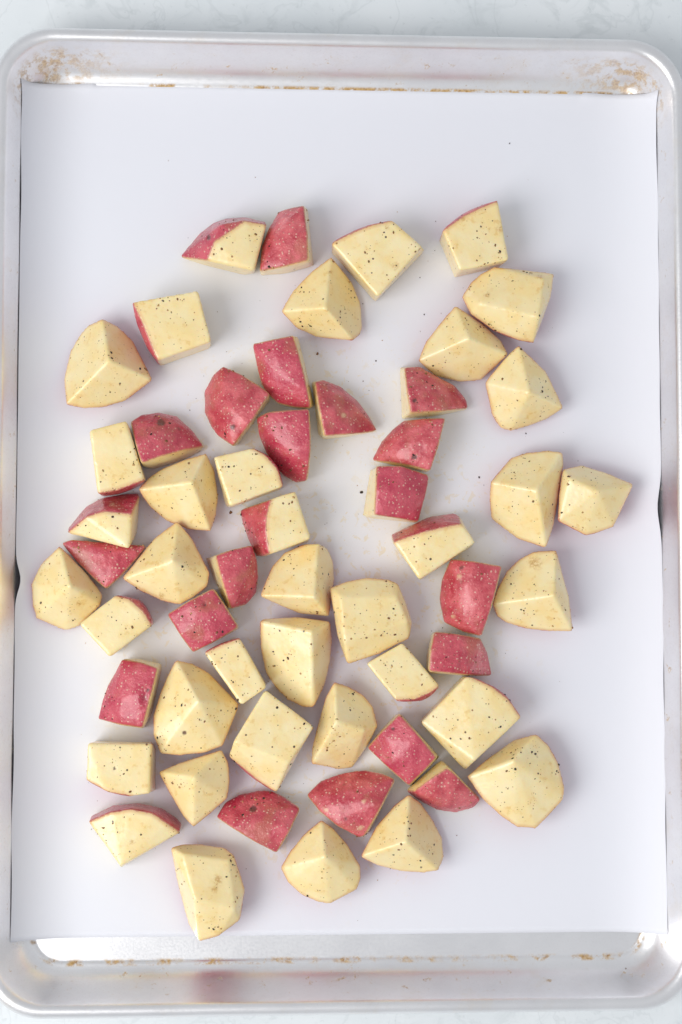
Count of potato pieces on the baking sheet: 56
